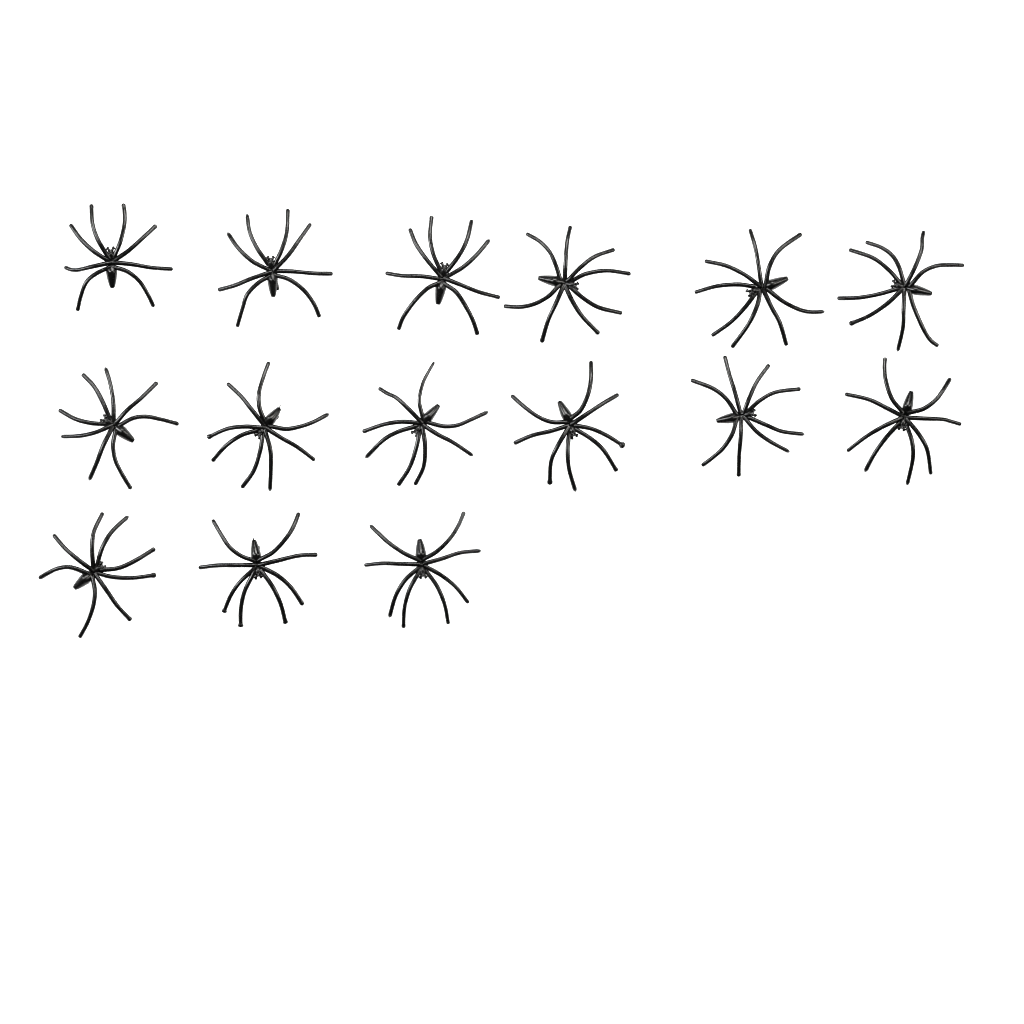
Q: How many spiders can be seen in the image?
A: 15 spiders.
